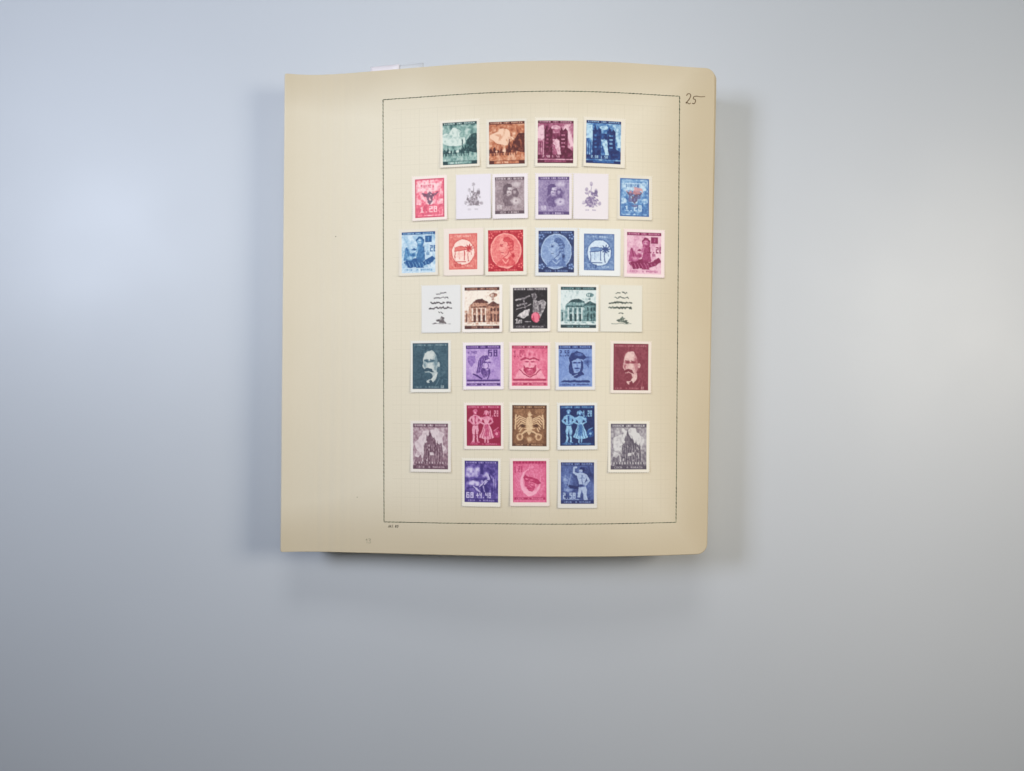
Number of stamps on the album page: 34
